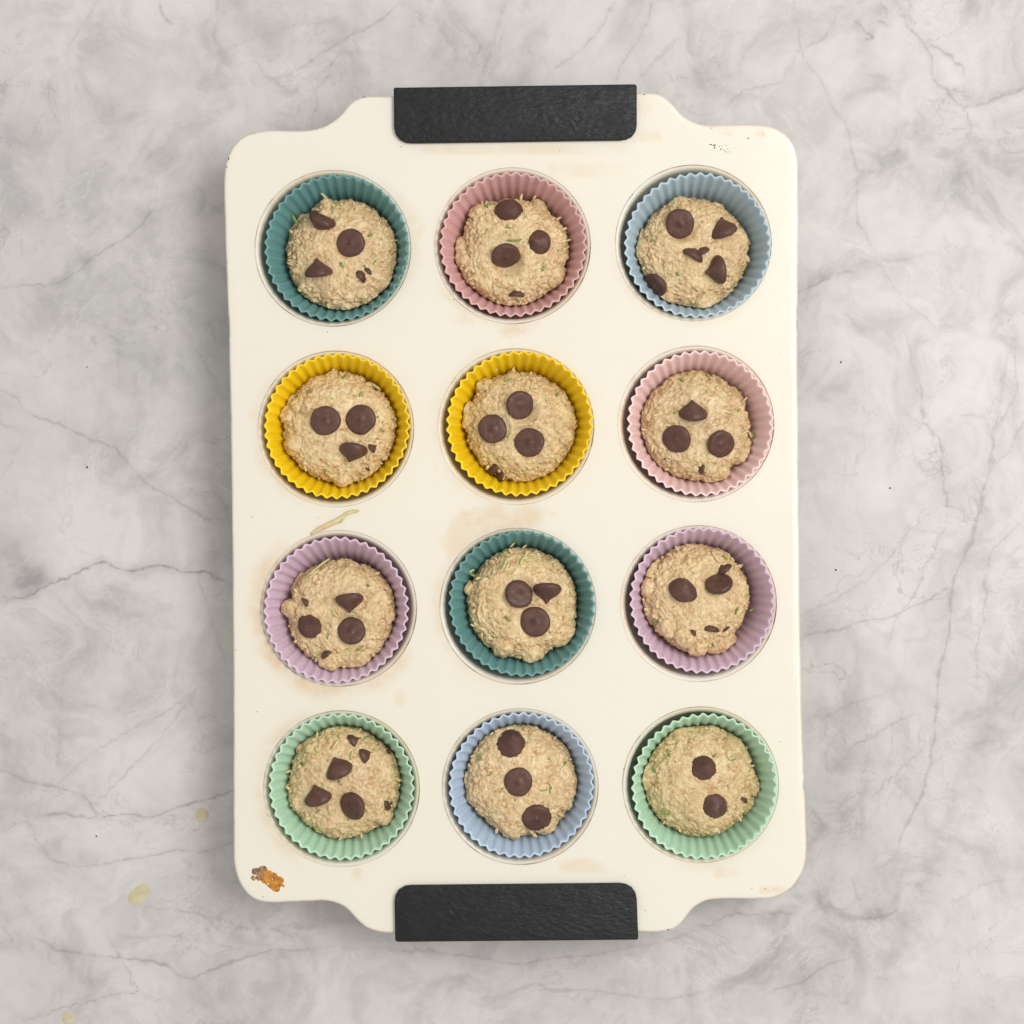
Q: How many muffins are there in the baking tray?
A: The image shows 12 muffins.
